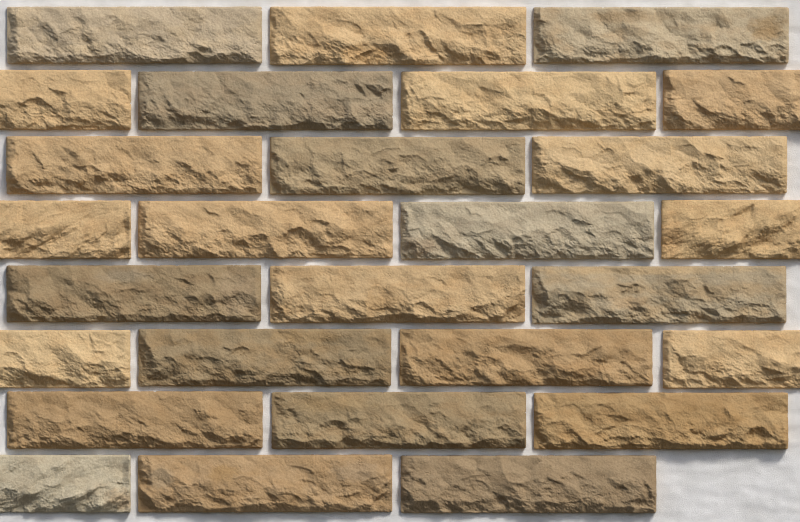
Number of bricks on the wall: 27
